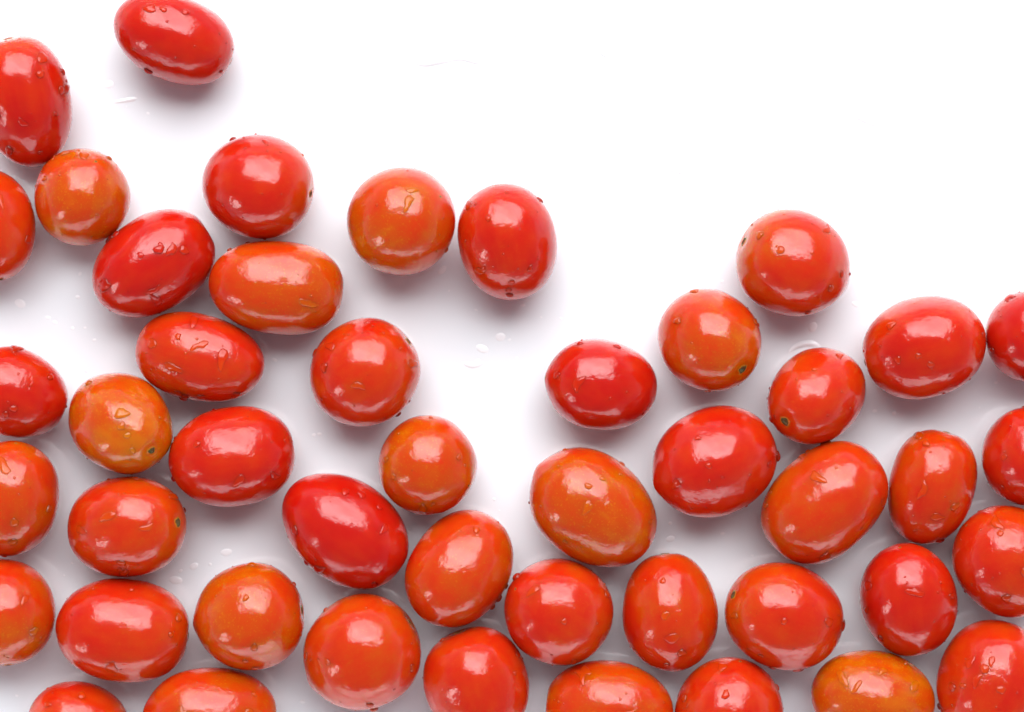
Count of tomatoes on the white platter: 46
